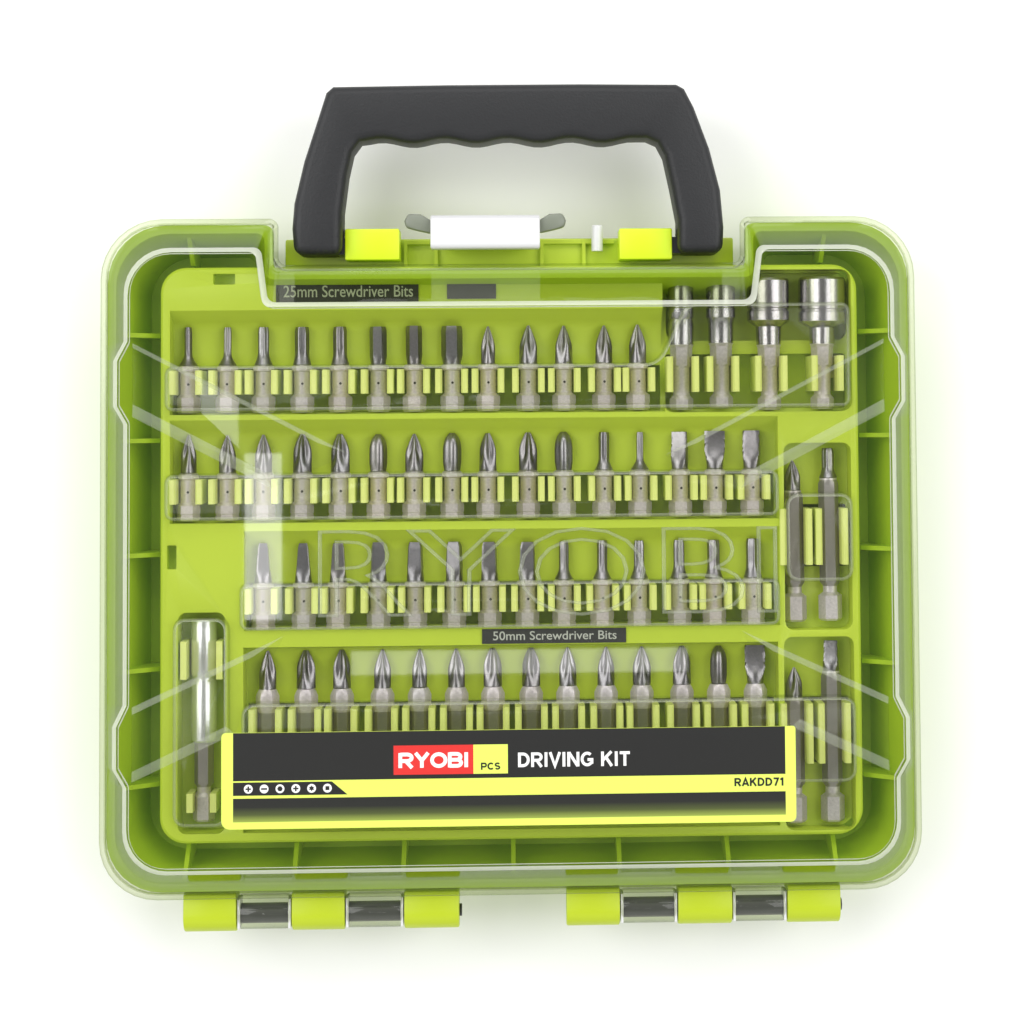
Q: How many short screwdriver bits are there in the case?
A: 43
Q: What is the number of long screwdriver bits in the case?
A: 18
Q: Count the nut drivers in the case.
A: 4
